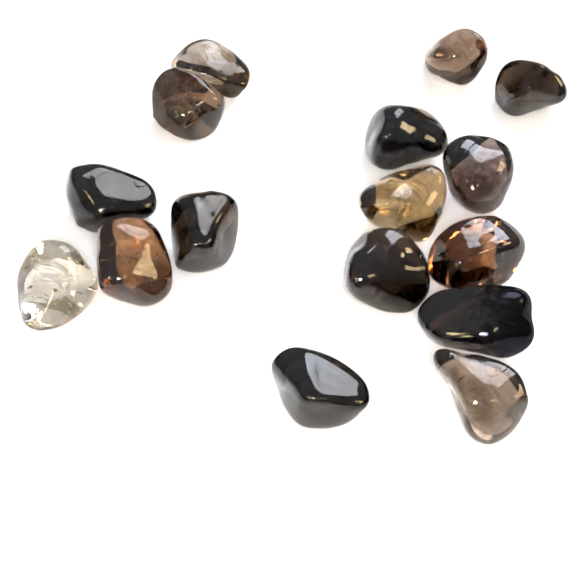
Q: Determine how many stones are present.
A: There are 16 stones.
